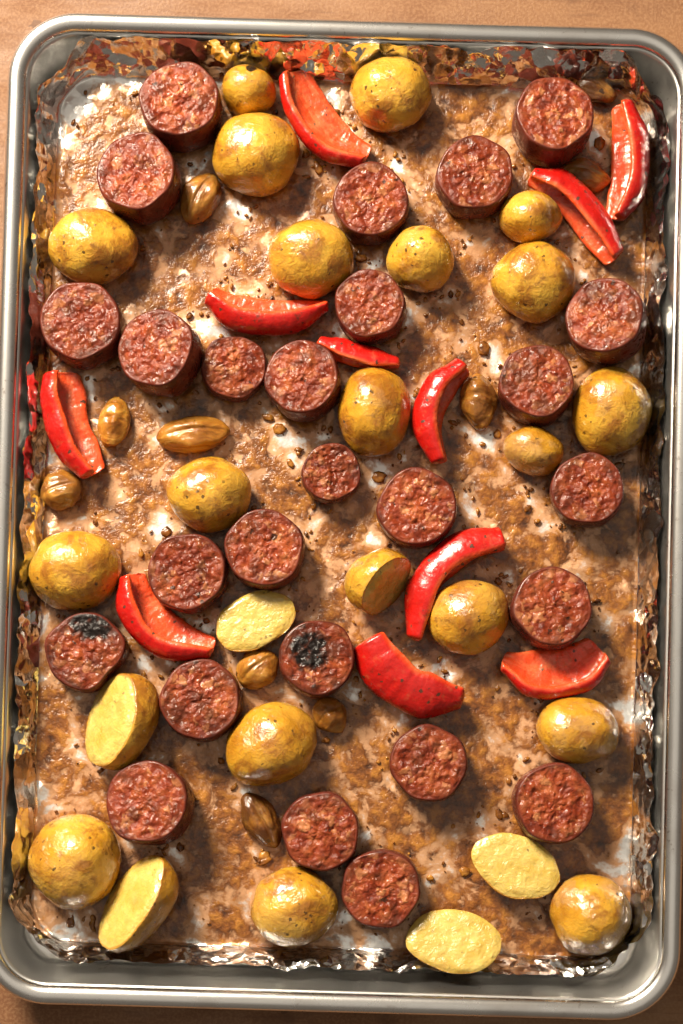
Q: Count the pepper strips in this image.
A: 11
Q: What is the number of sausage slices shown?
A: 26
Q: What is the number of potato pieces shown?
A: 25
